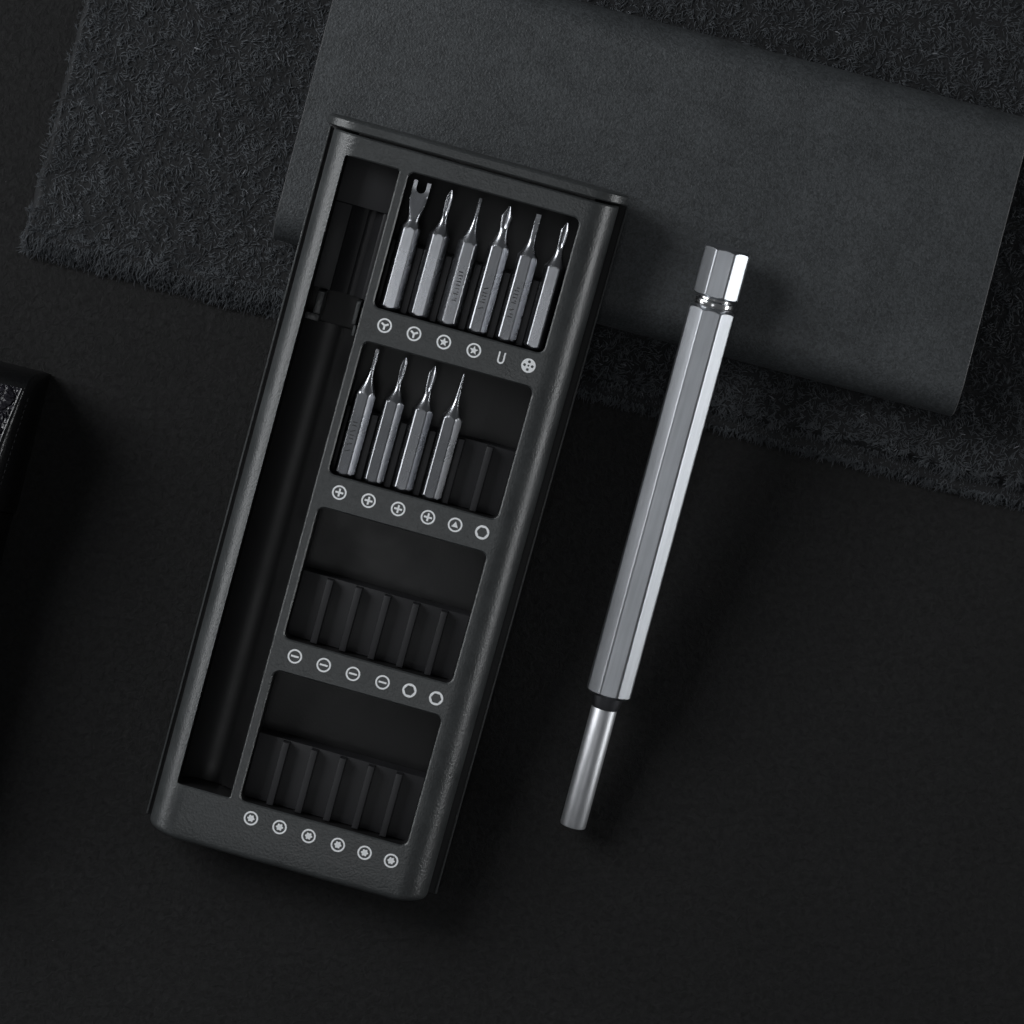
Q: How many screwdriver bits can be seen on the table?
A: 10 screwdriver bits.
